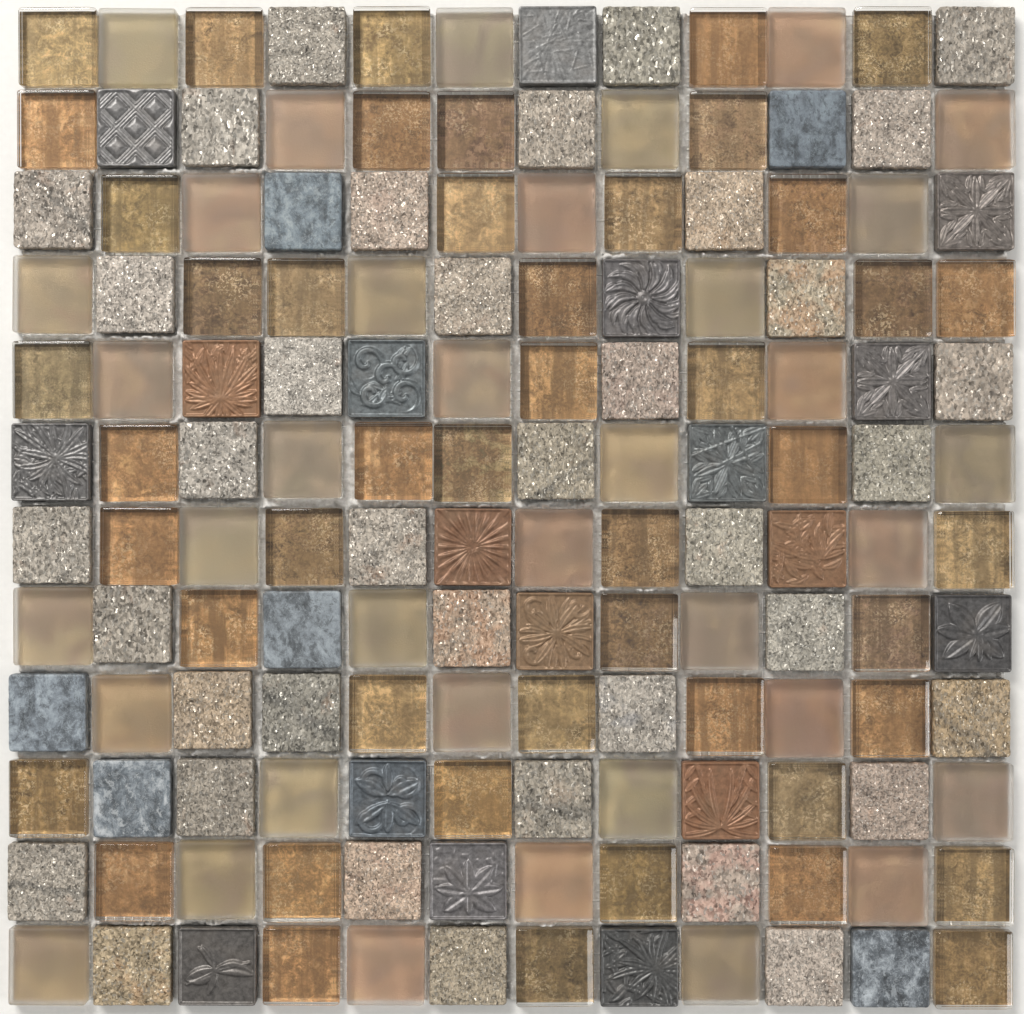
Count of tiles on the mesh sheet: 144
